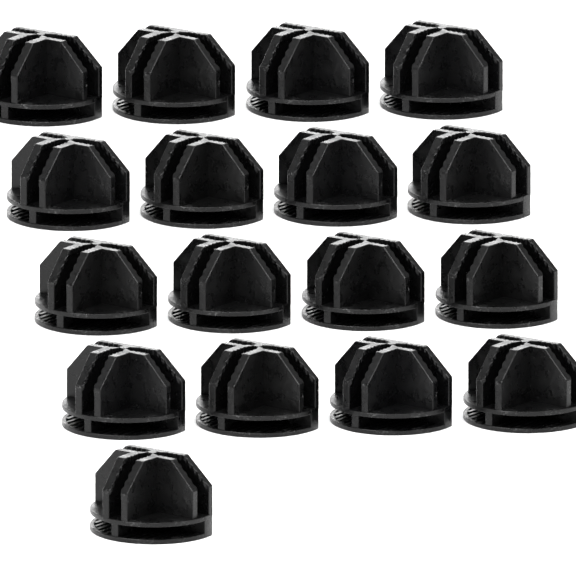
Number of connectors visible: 17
